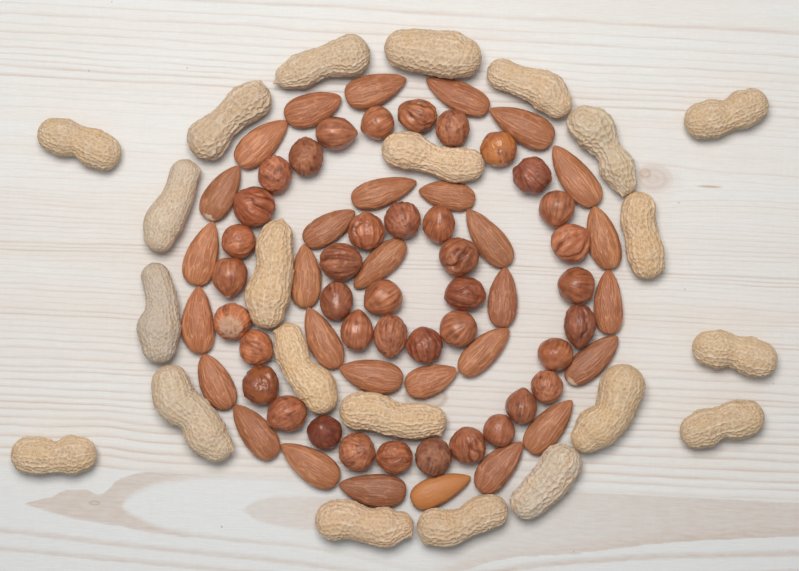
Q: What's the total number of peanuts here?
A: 22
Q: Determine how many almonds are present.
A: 30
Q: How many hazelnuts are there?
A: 40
